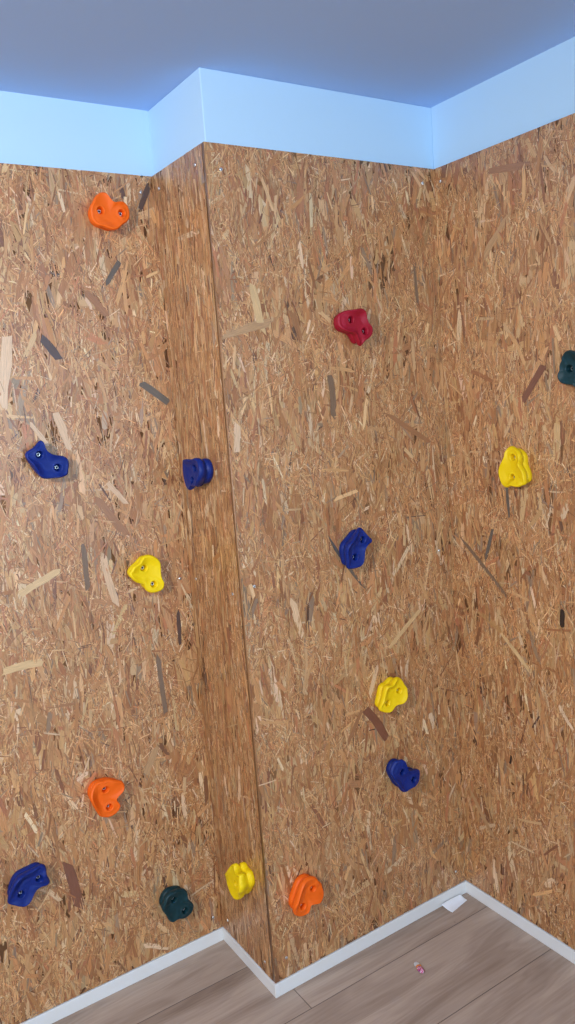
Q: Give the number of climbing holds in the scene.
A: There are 15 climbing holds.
